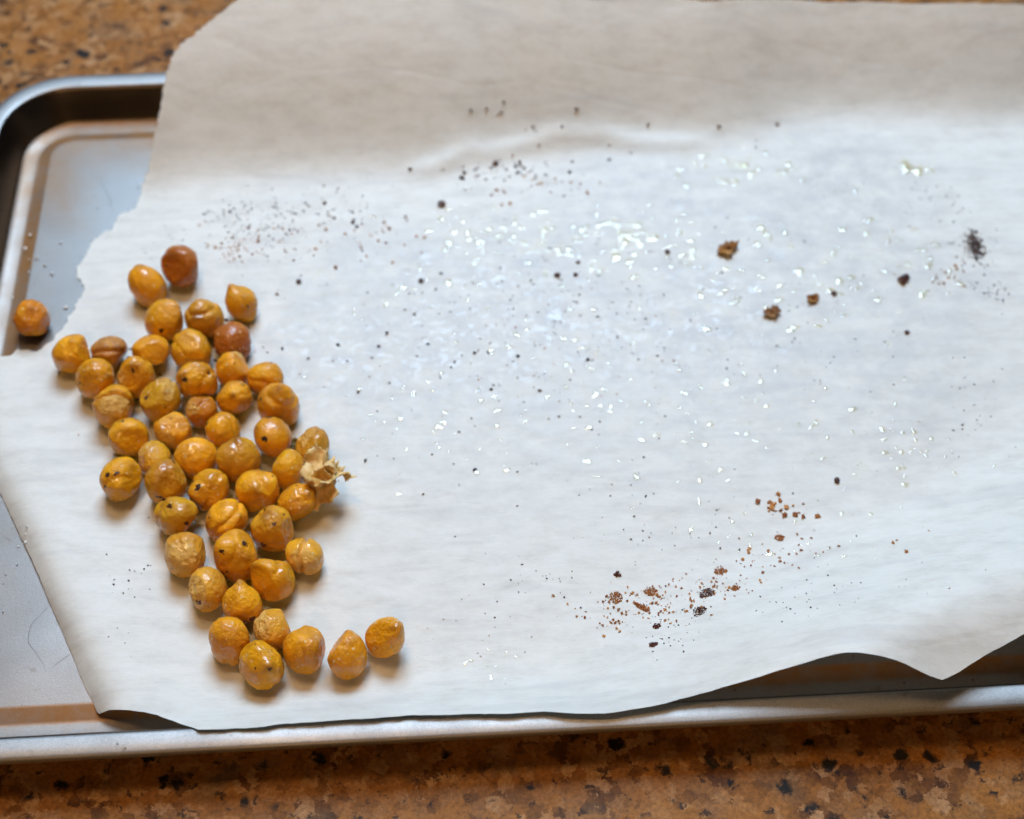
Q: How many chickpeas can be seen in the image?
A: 50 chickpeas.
